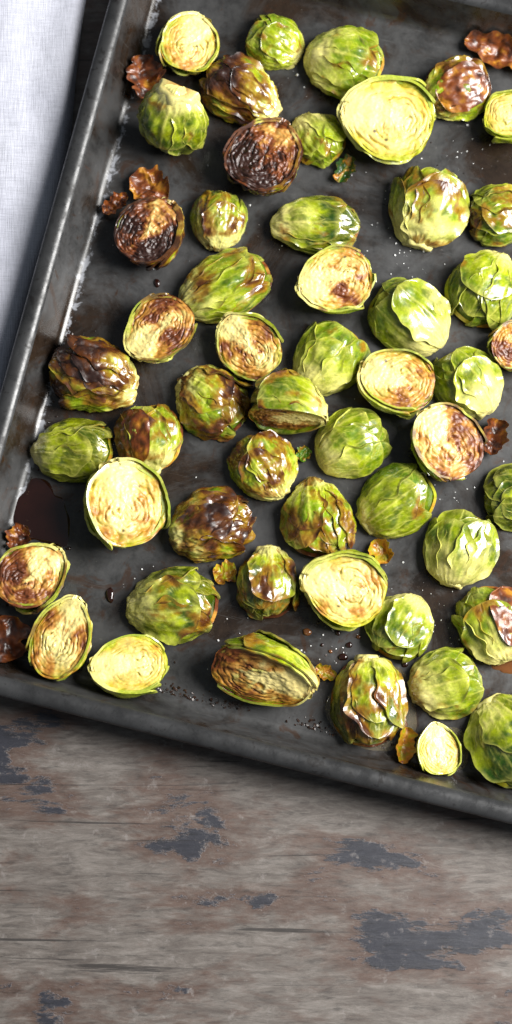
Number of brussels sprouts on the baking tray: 52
